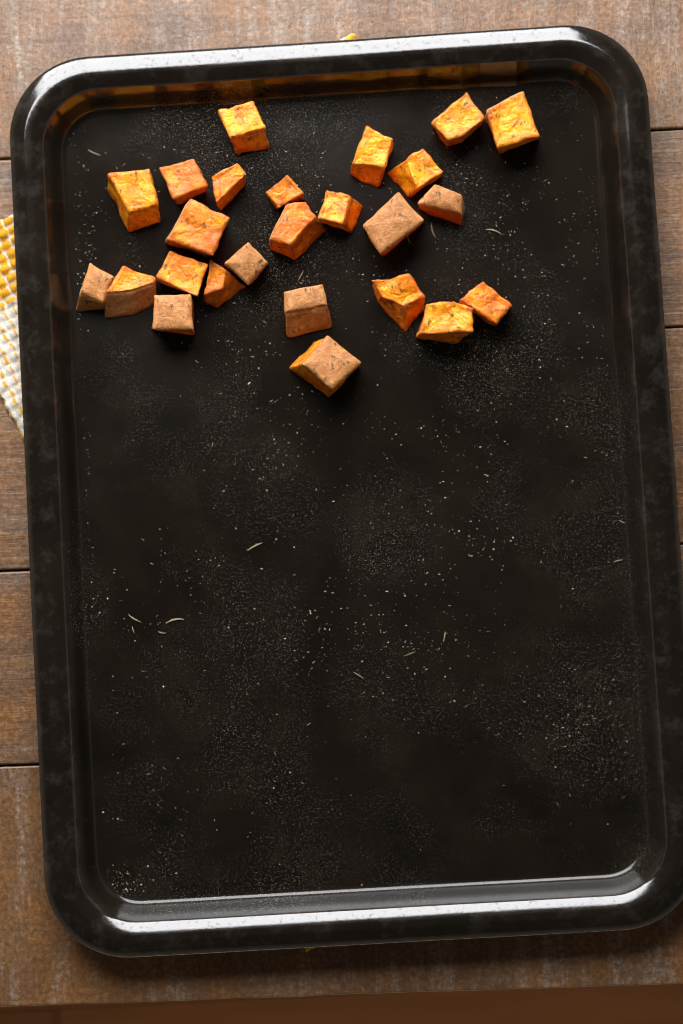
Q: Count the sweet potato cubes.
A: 25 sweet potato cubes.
